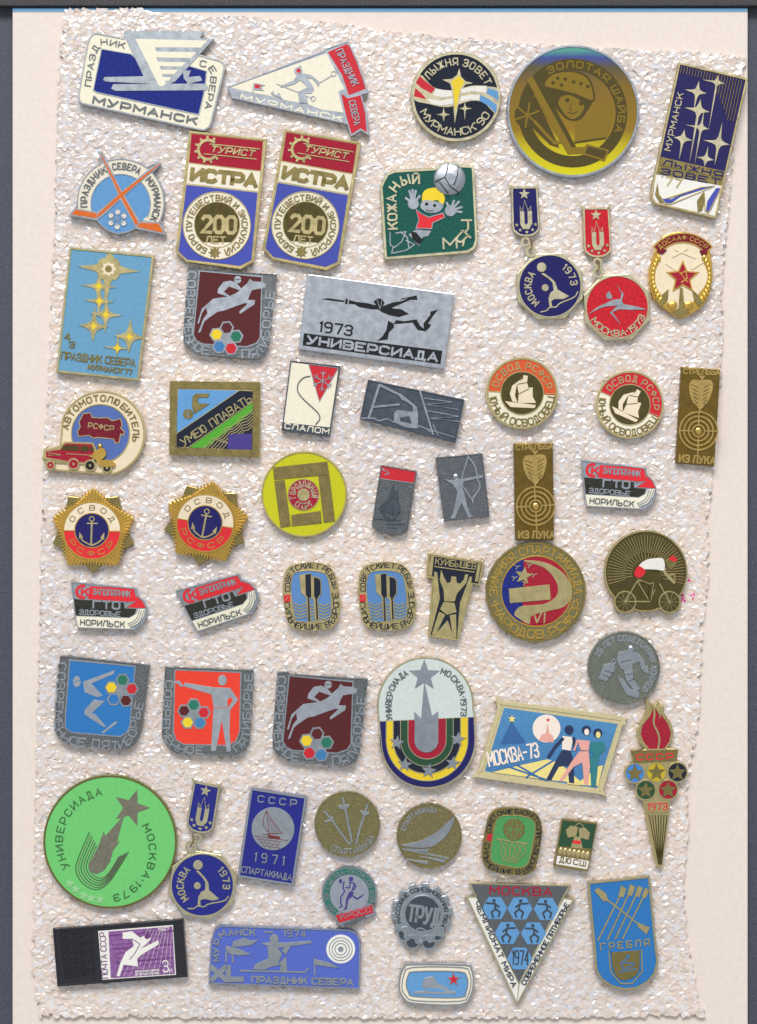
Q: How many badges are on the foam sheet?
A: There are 57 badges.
